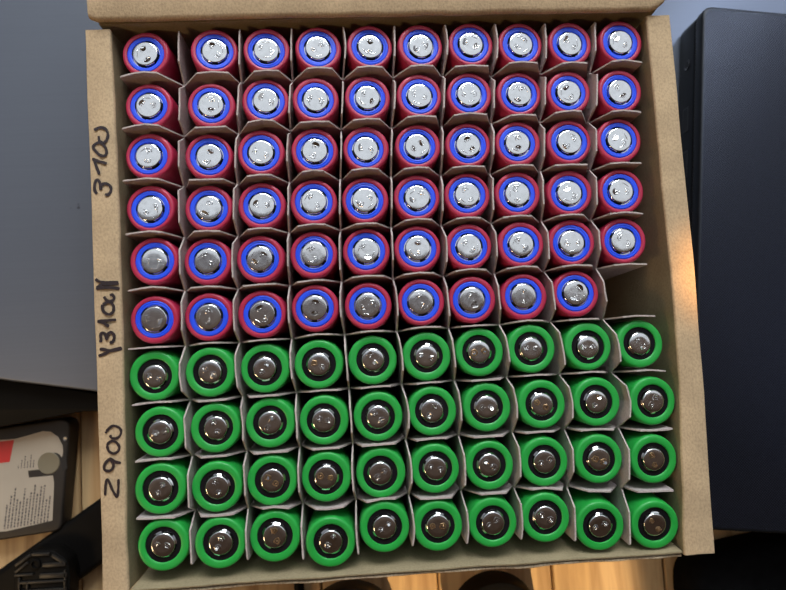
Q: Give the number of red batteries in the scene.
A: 59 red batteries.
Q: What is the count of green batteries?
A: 40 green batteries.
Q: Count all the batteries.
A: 99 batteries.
